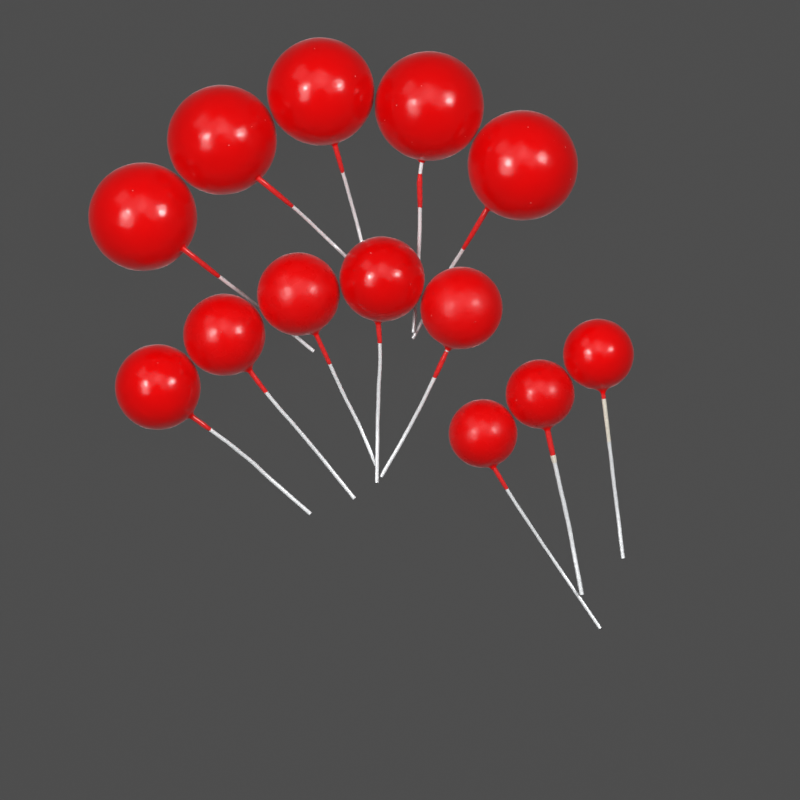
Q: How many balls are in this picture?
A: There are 13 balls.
